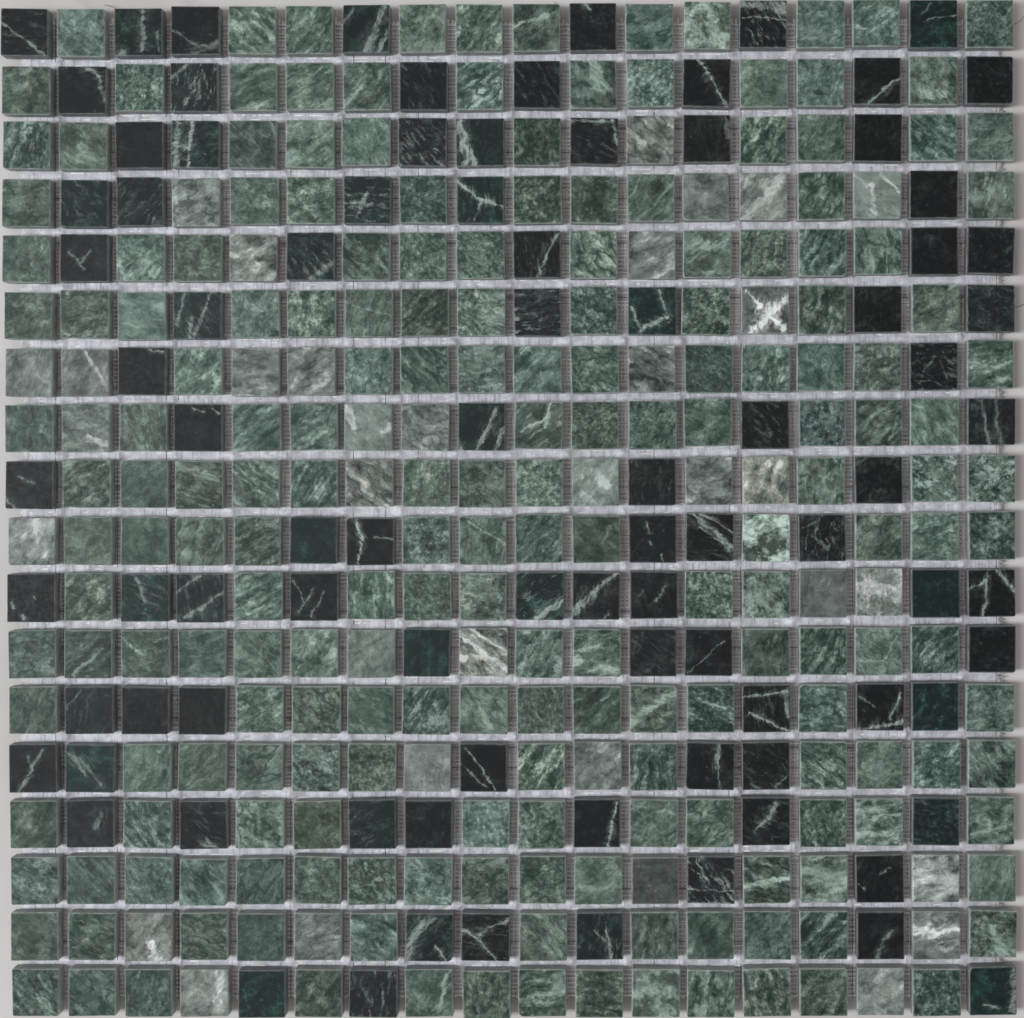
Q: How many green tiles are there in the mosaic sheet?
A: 200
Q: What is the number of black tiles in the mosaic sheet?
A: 90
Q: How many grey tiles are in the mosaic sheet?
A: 34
